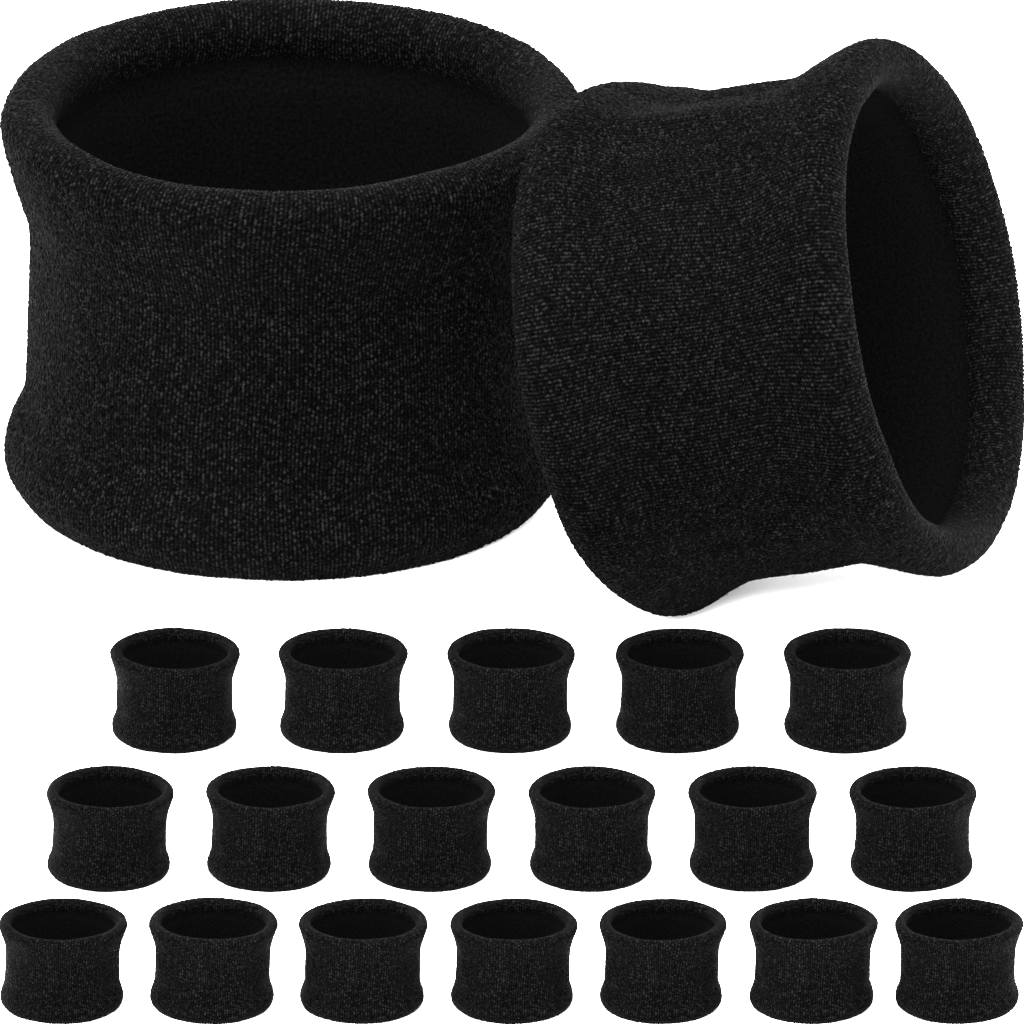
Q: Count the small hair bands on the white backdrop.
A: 18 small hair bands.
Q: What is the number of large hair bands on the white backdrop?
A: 2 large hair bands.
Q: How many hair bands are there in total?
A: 20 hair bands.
